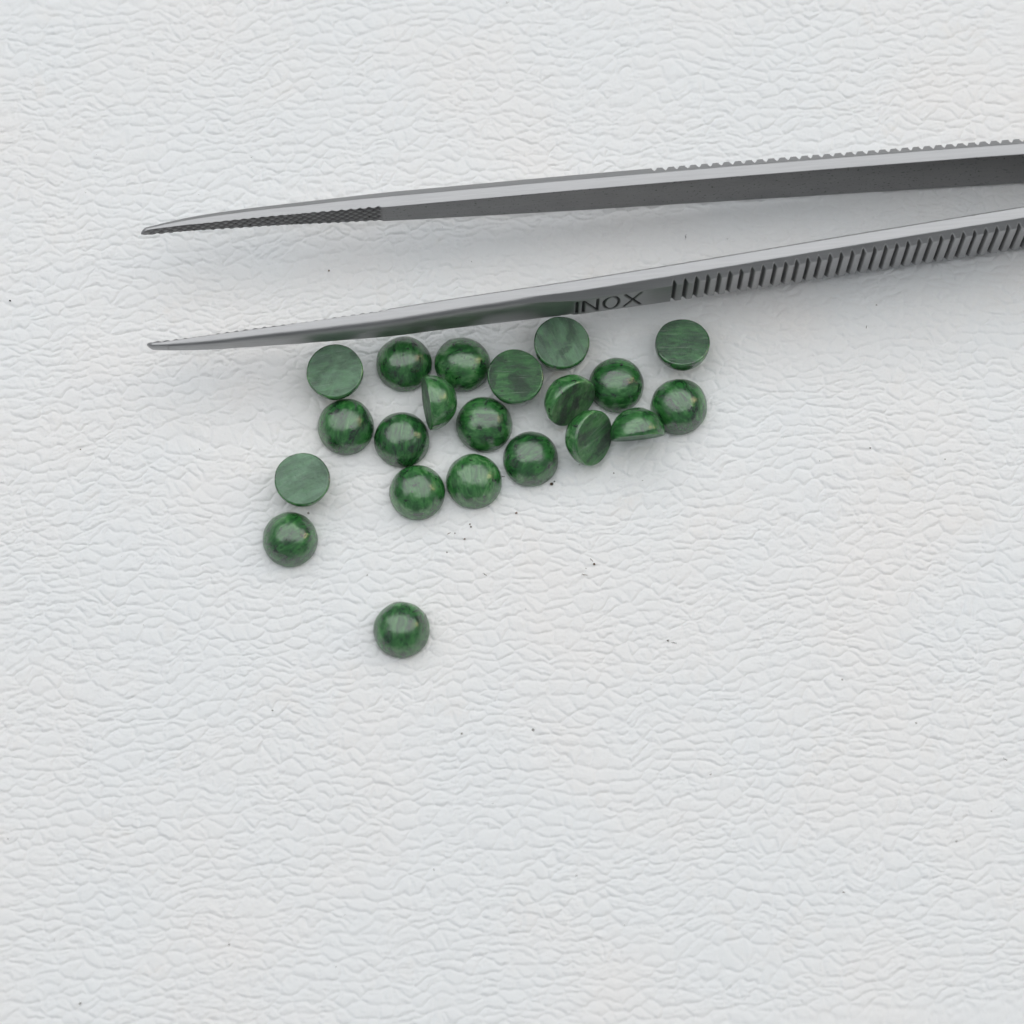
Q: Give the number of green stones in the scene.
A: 21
